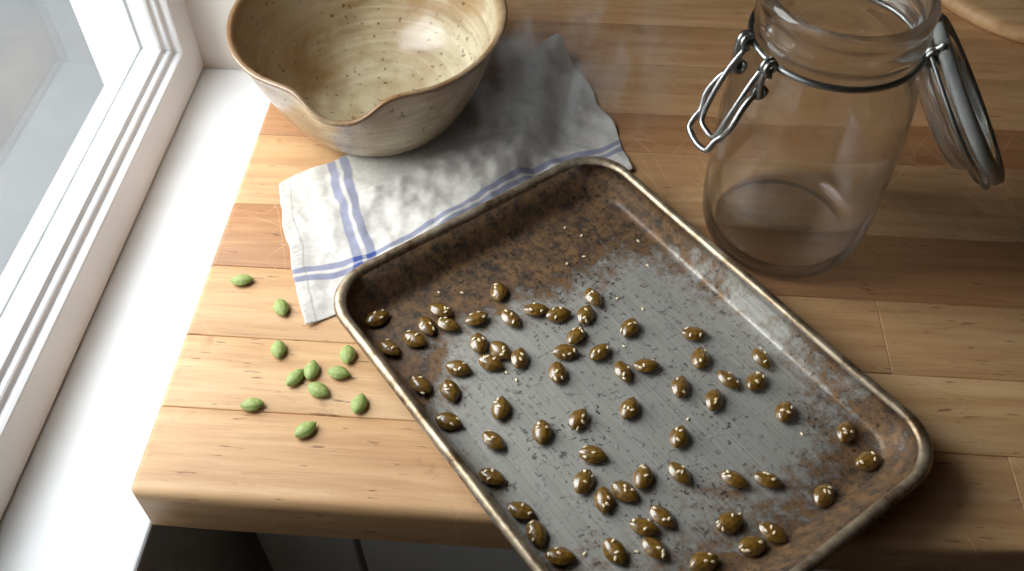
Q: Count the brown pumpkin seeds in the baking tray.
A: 65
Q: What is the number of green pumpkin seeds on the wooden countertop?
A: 11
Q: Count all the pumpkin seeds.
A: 76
